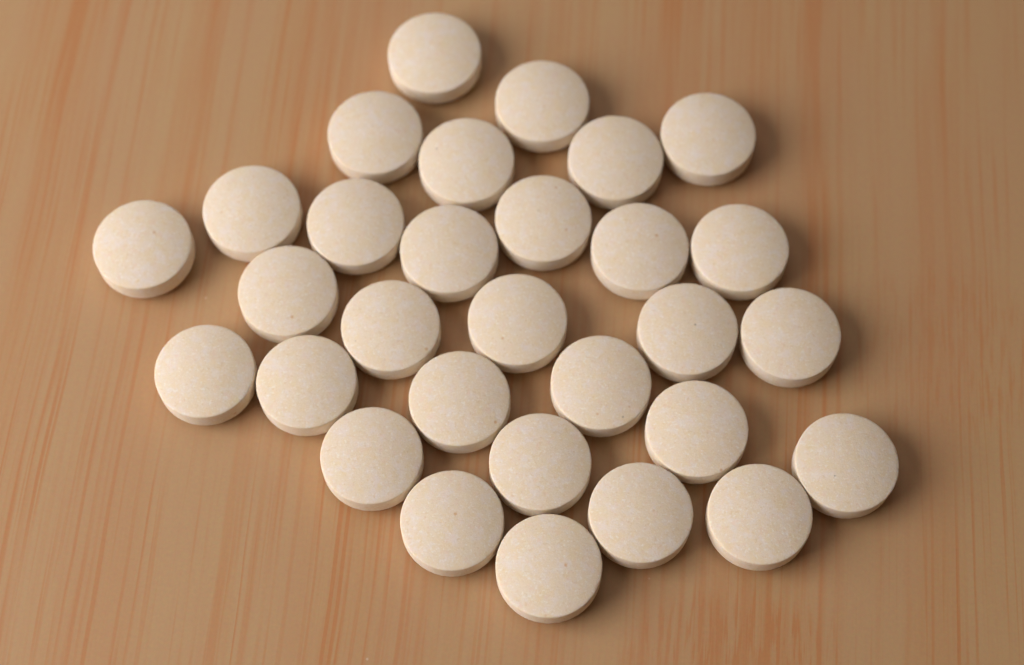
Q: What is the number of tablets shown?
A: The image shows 30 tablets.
